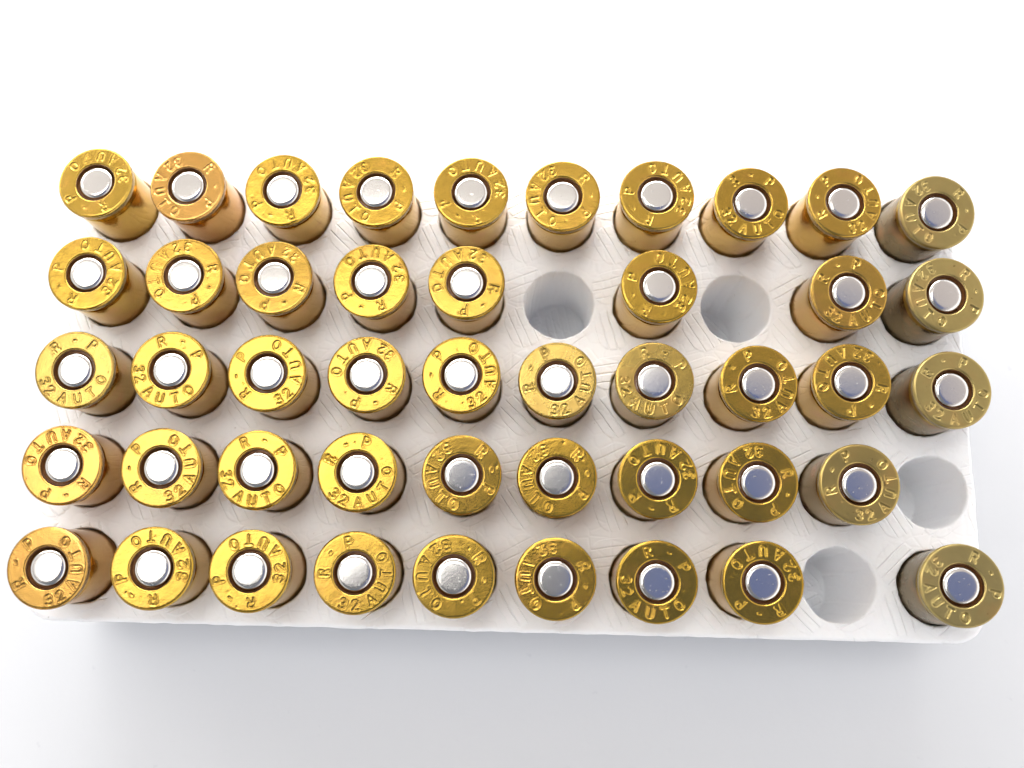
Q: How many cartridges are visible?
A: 46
